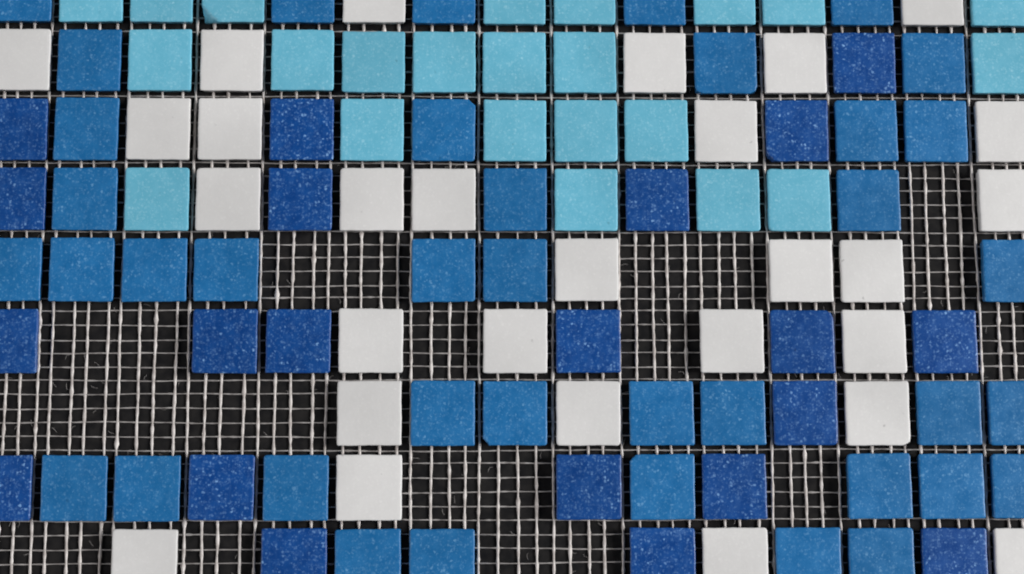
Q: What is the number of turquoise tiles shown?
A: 23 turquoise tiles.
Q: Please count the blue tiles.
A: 39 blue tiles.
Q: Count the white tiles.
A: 28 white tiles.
